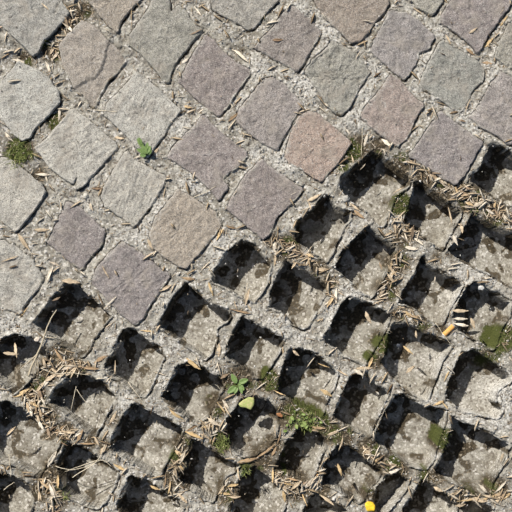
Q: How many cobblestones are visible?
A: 30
